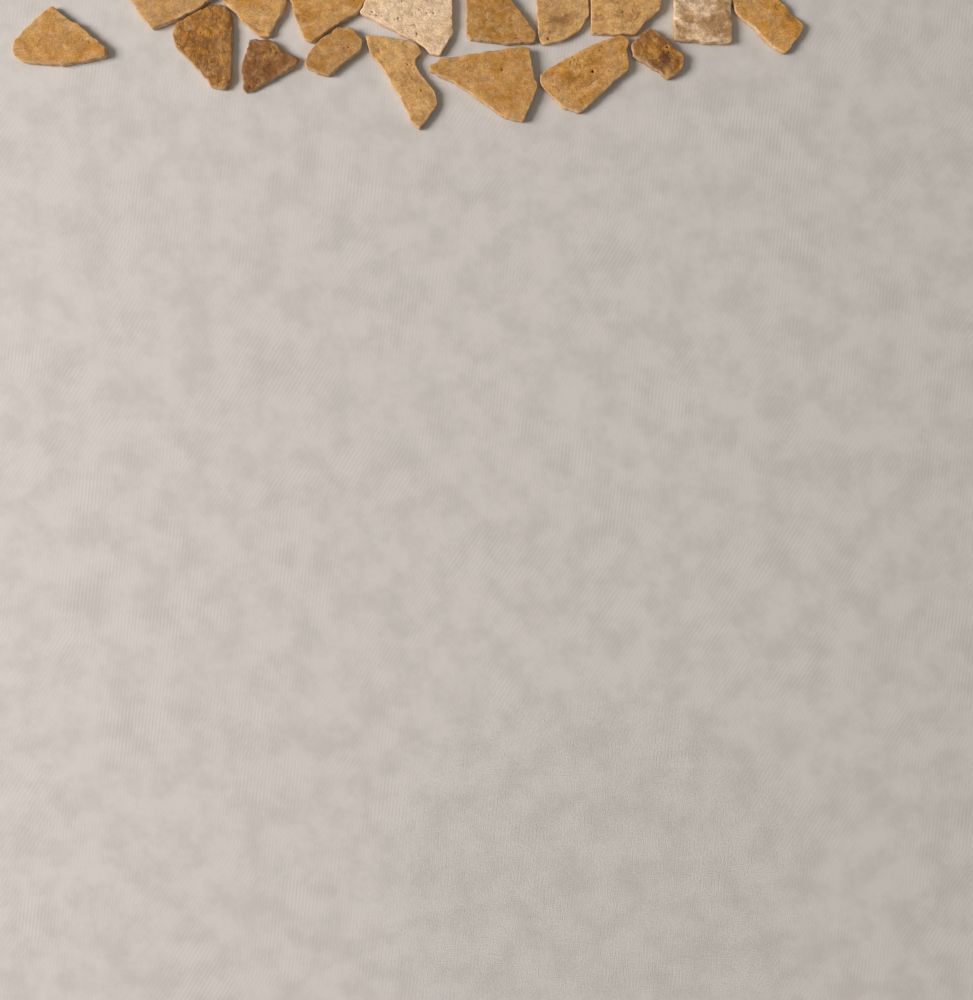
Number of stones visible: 17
